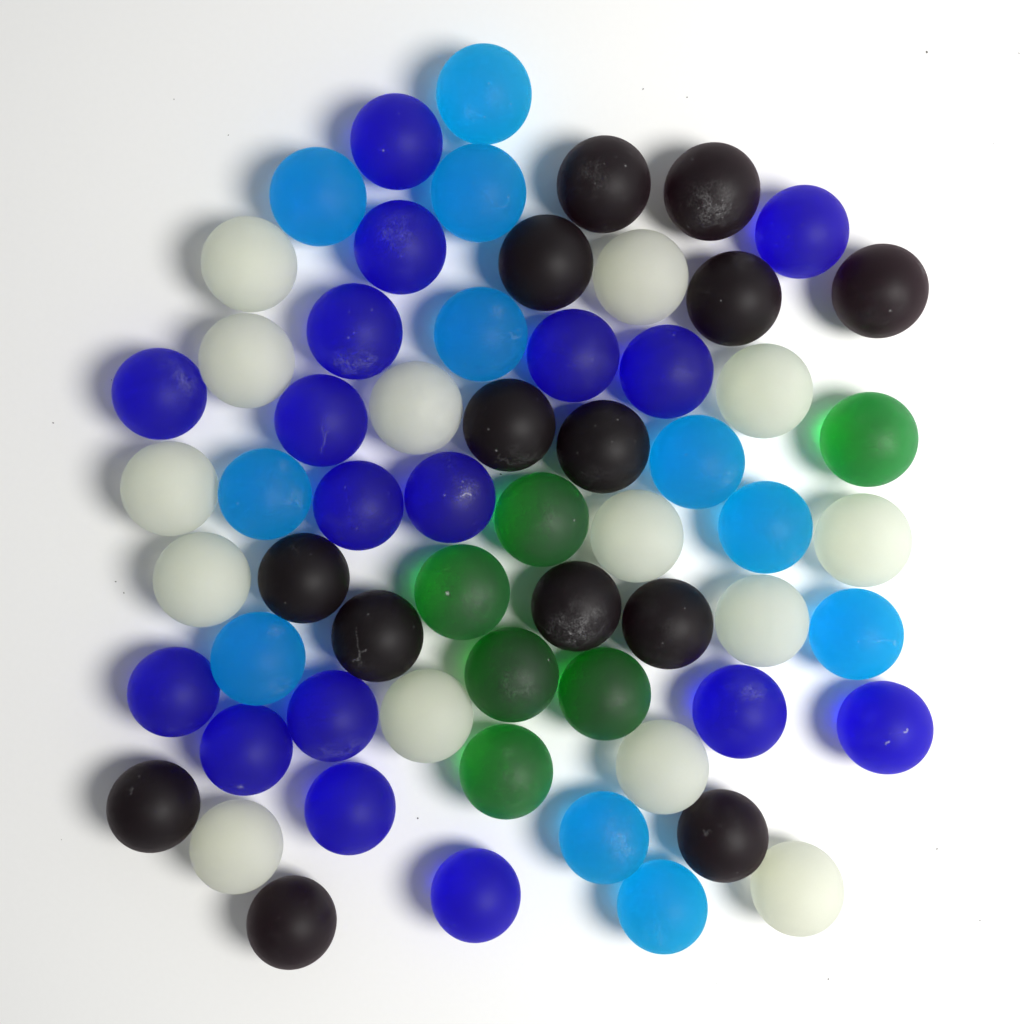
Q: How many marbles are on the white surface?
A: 62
